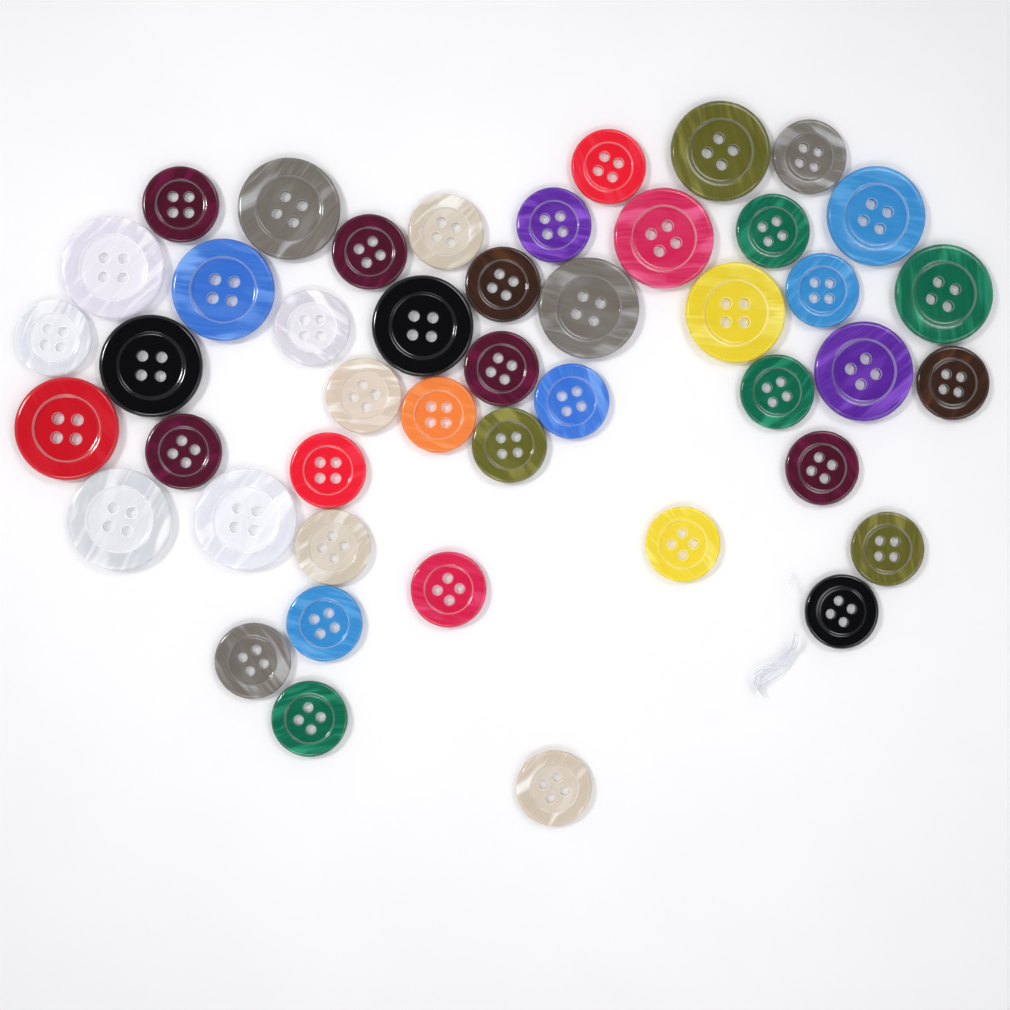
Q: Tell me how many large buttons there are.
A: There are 15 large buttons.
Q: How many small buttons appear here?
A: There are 30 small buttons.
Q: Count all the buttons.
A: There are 45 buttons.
